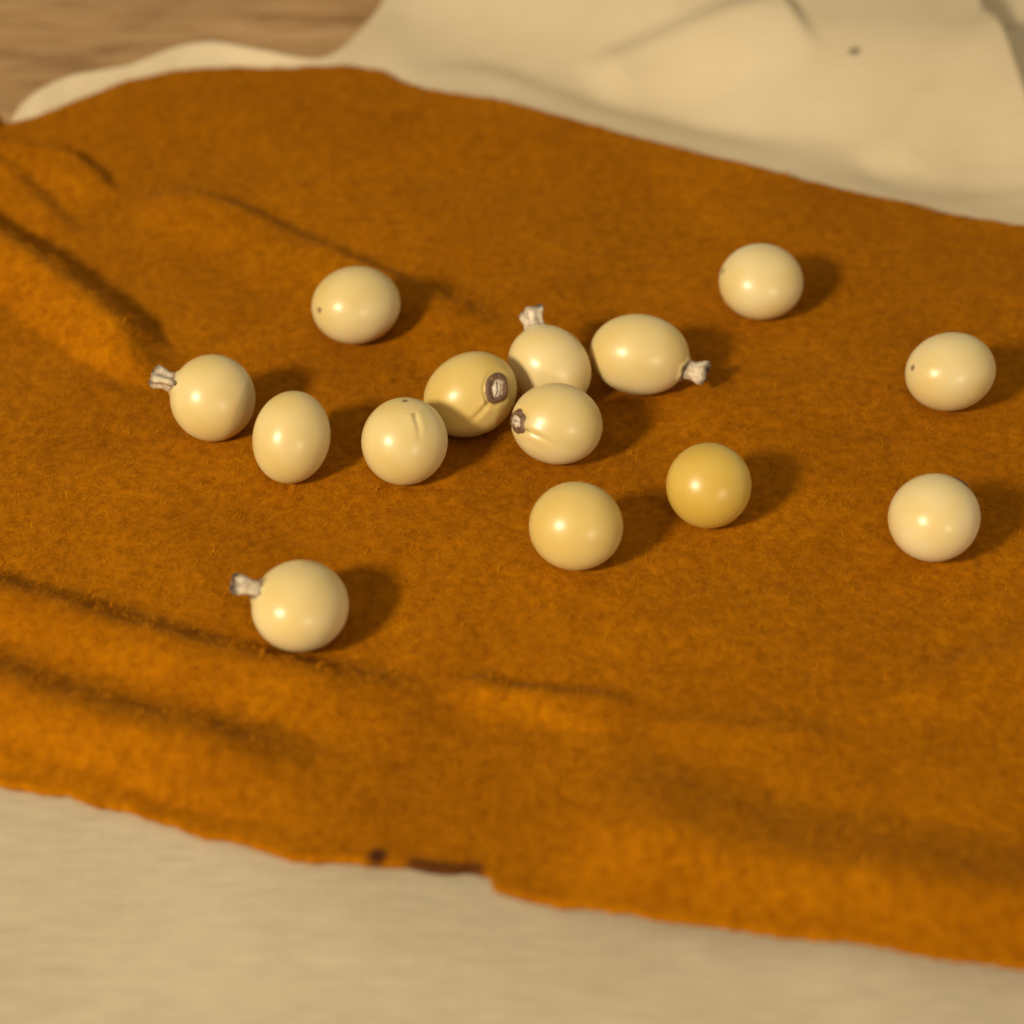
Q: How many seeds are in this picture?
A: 14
